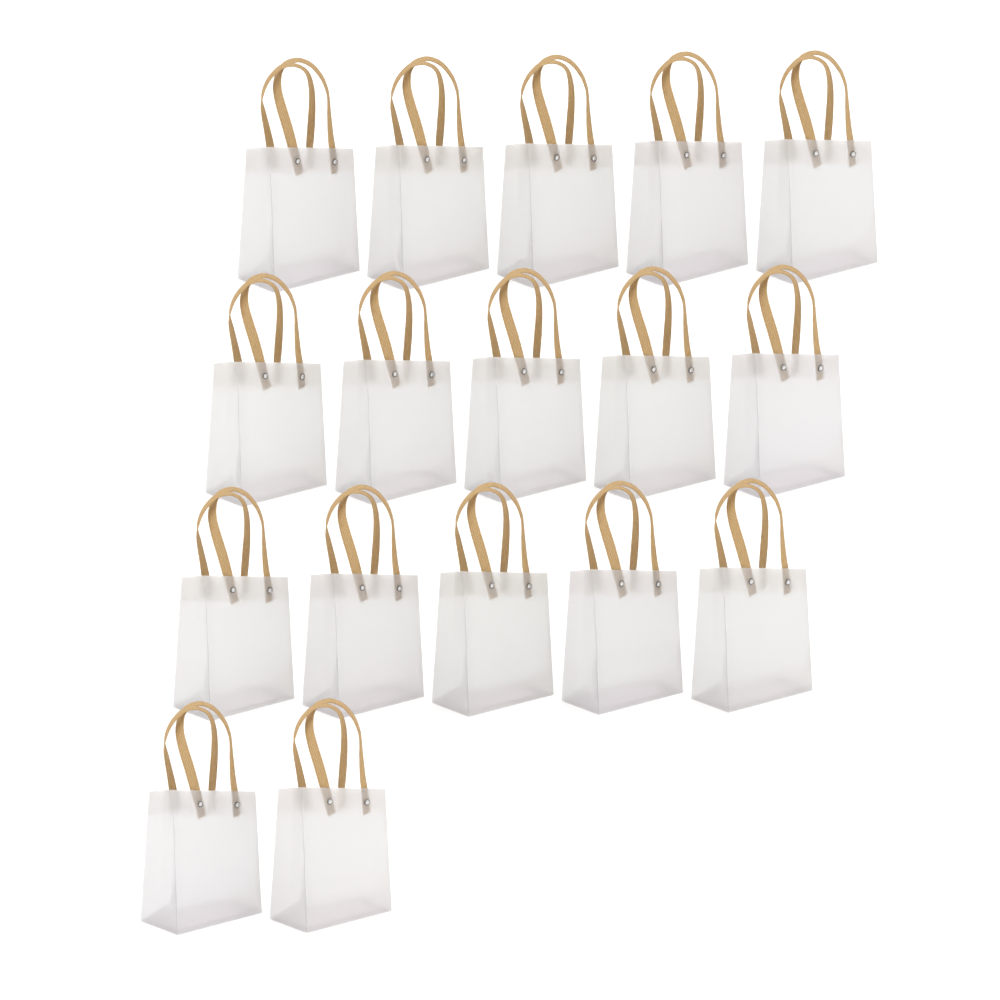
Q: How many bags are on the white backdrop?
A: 17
